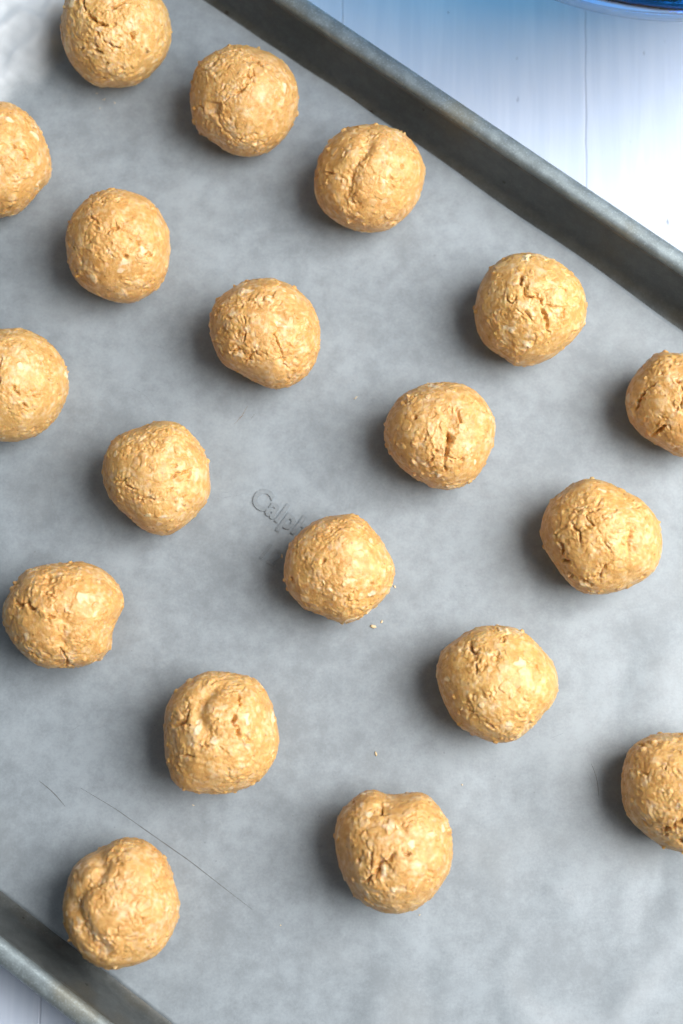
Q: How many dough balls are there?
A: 19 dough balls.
